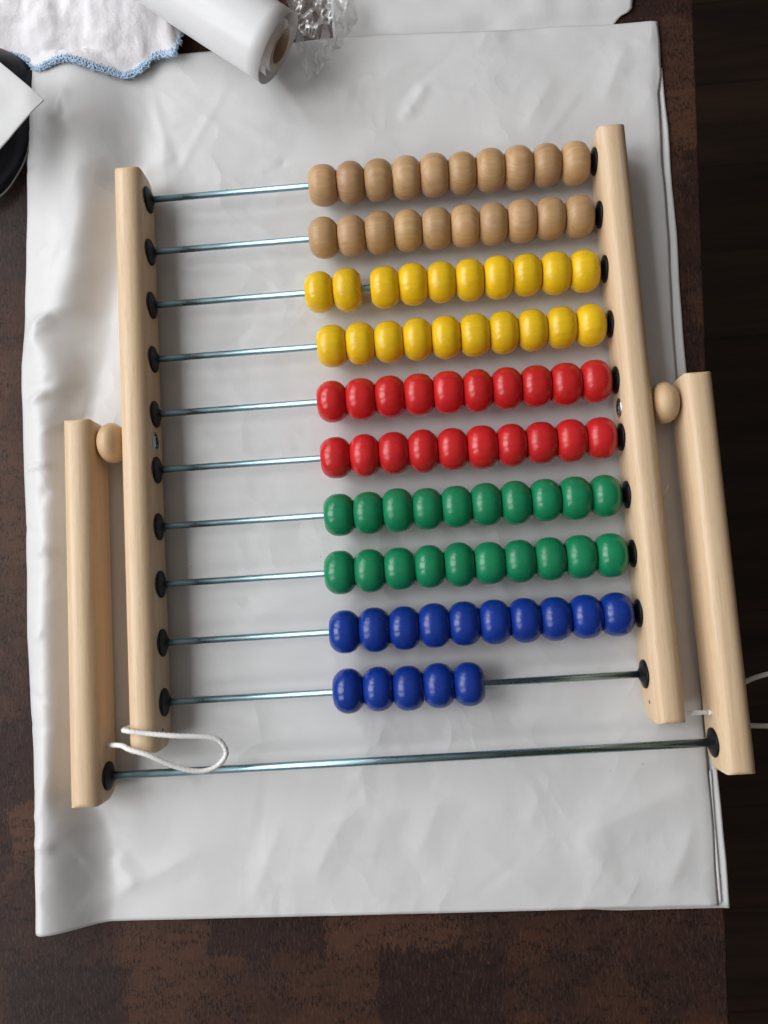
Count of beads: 95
